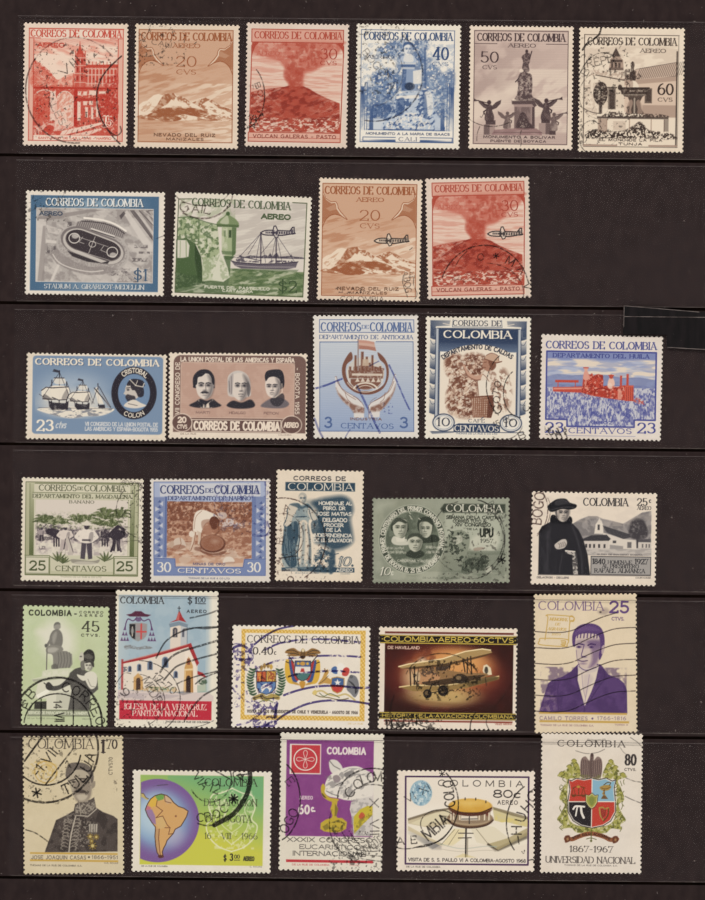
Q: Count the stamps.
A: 30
